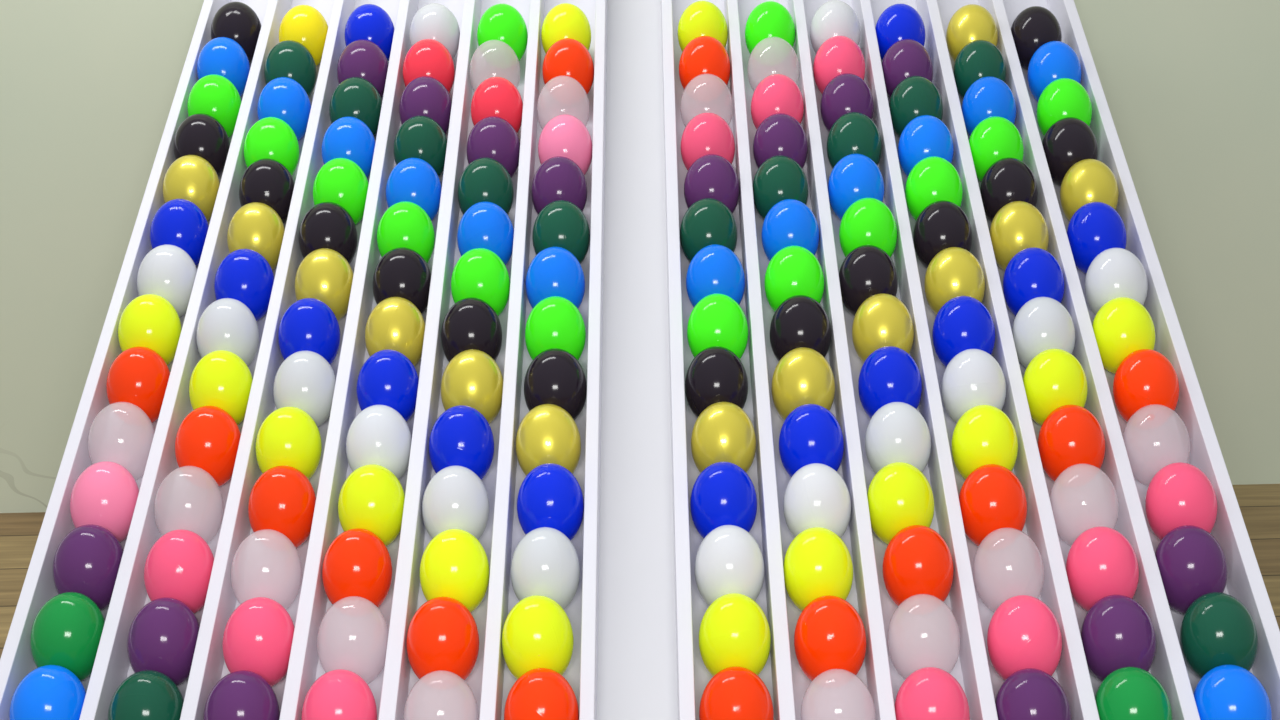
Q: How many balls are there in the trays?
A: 168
